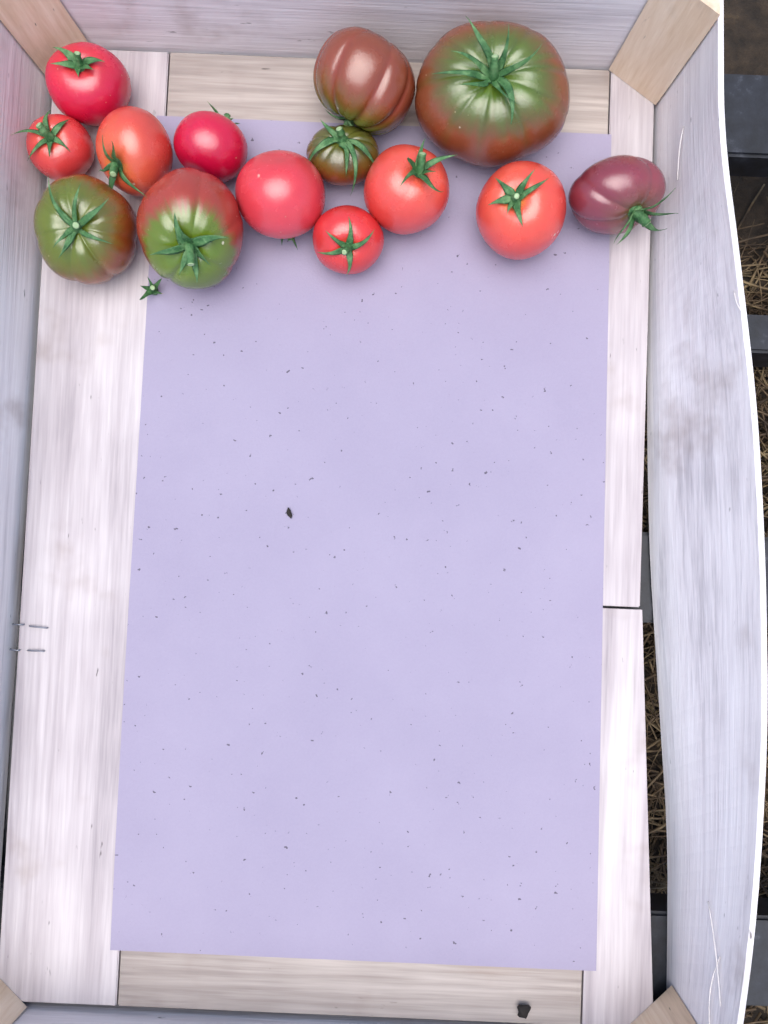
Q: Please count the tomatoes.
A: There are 14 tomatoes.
